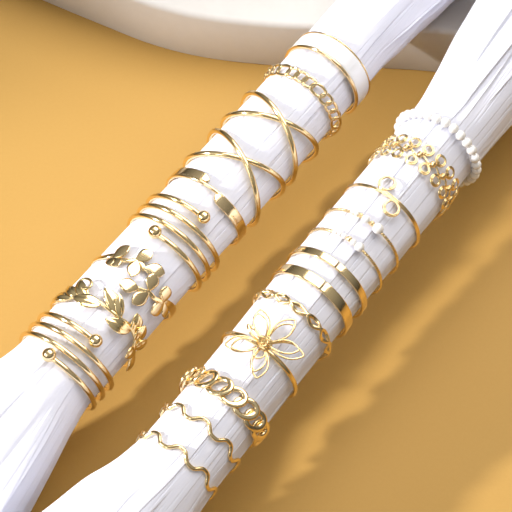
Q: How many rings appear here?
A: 21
